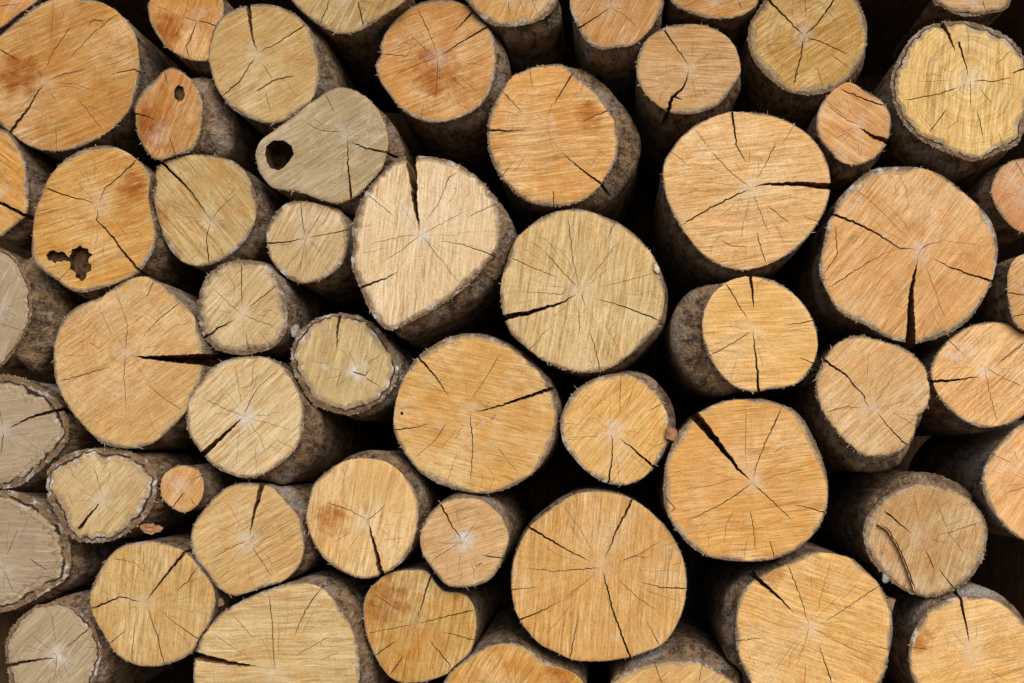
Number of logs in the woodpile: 56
